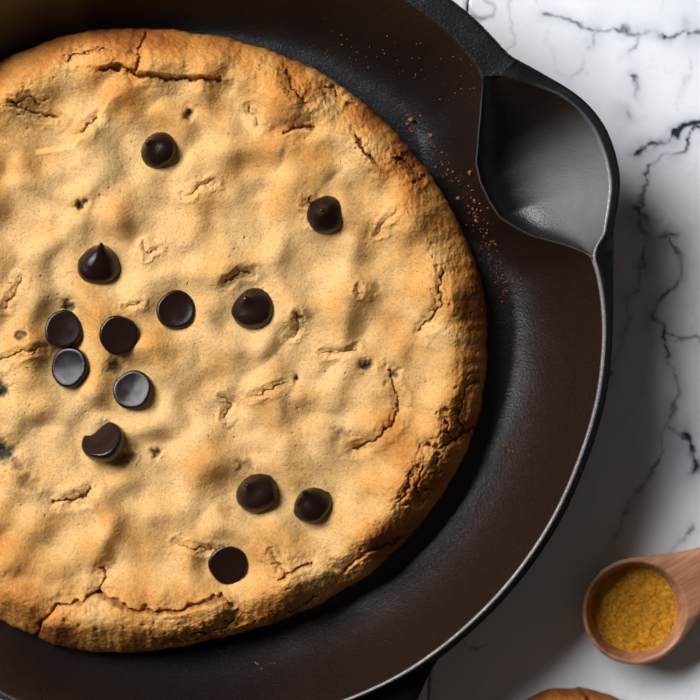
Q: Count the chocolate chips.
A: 13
